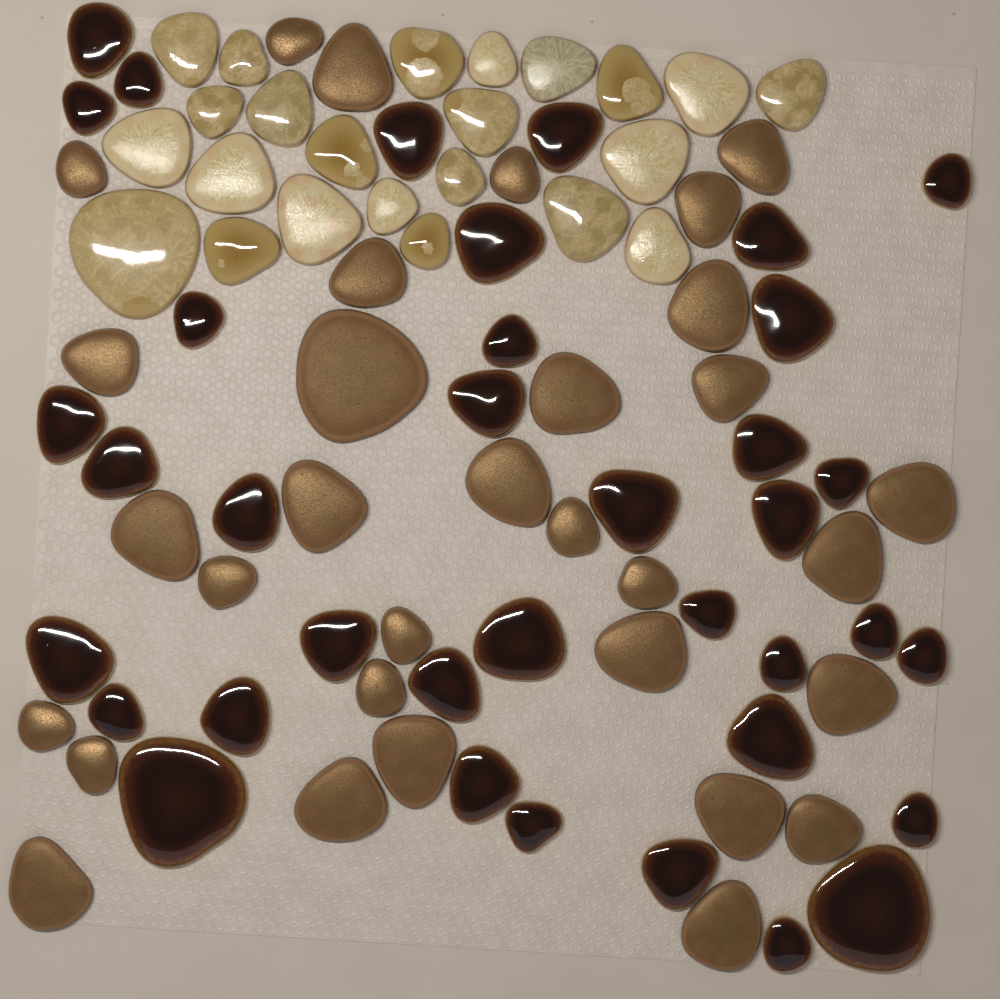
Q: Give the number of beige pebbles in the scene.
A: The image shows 23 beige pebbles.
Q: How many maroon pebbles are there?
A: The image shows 37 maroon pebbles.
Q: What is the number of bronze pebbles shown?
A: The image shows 32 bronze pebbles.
